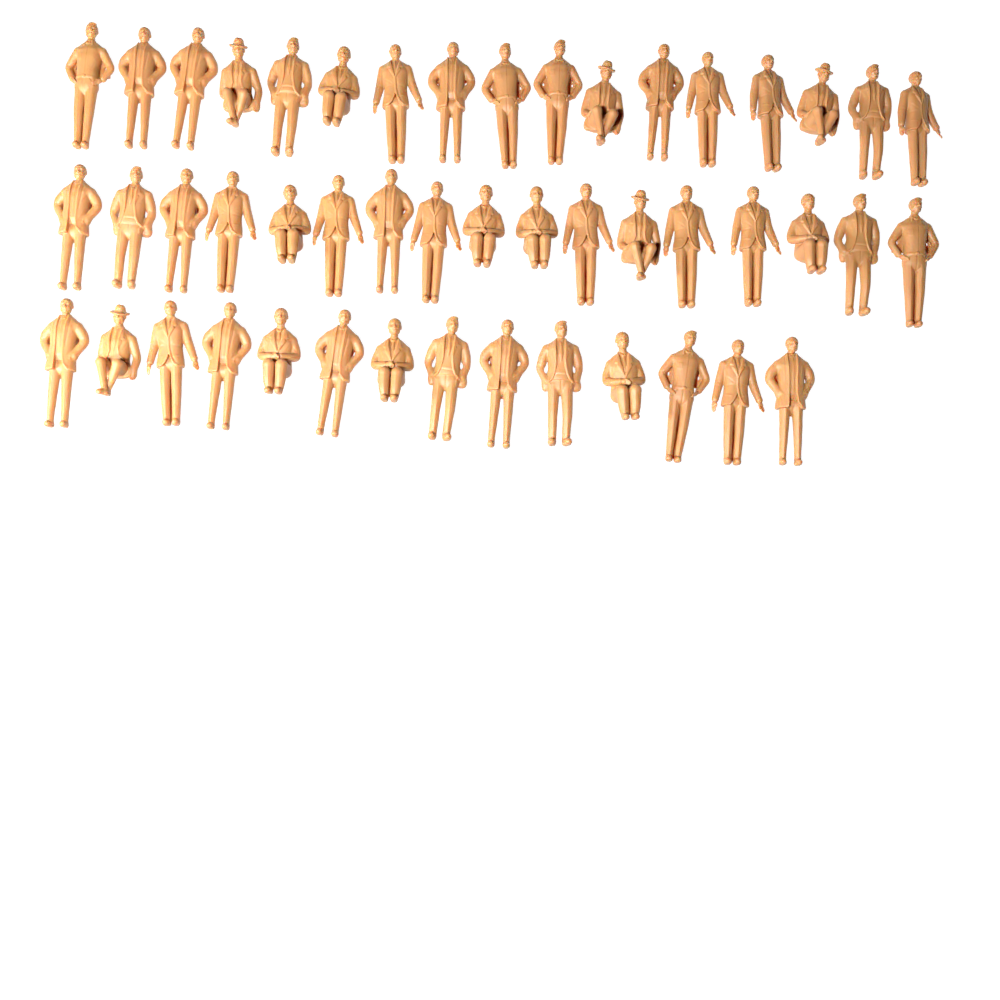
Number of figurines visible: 48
